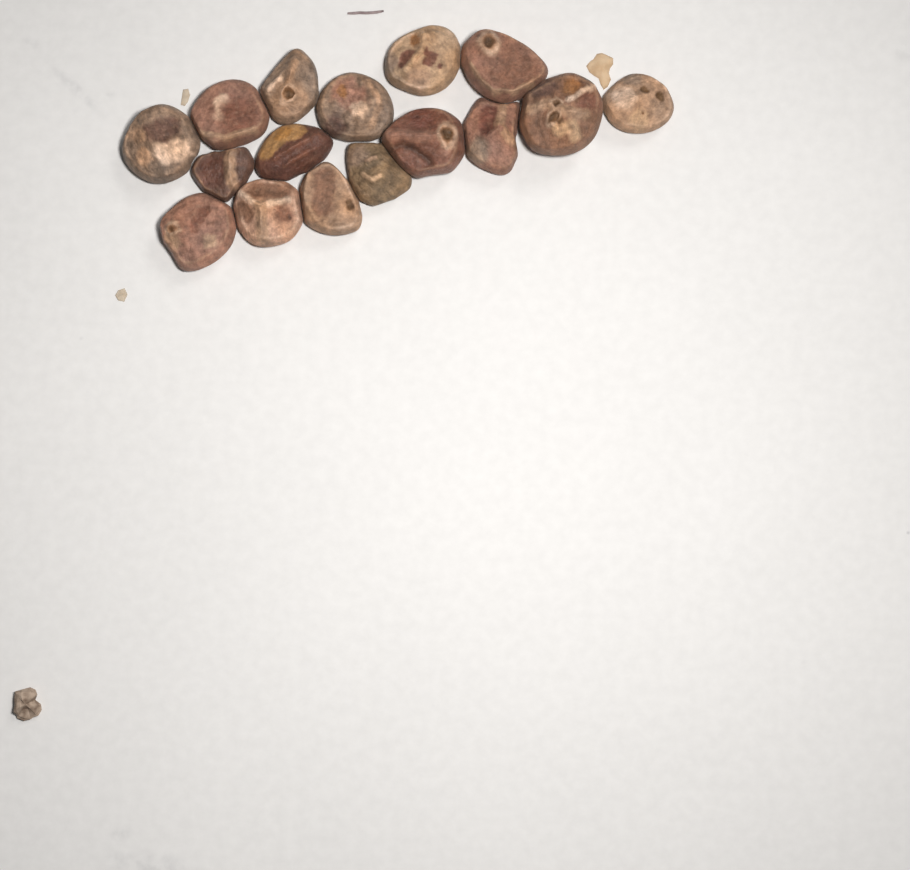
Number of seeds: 16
